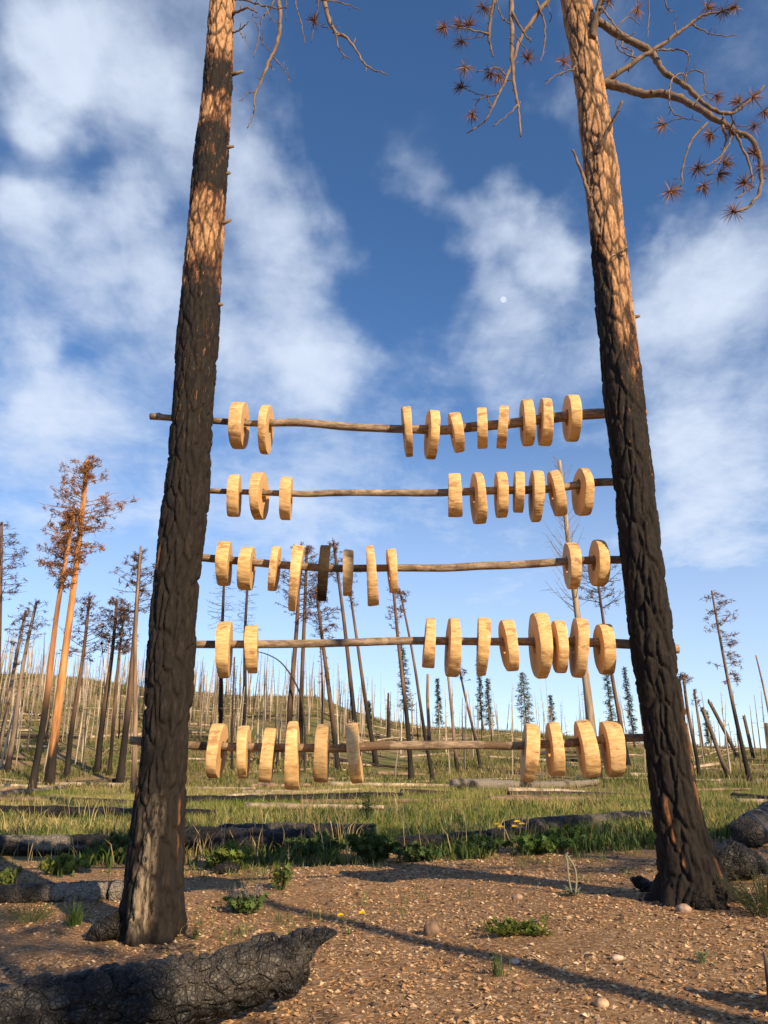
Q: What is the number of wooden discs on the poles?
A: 50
